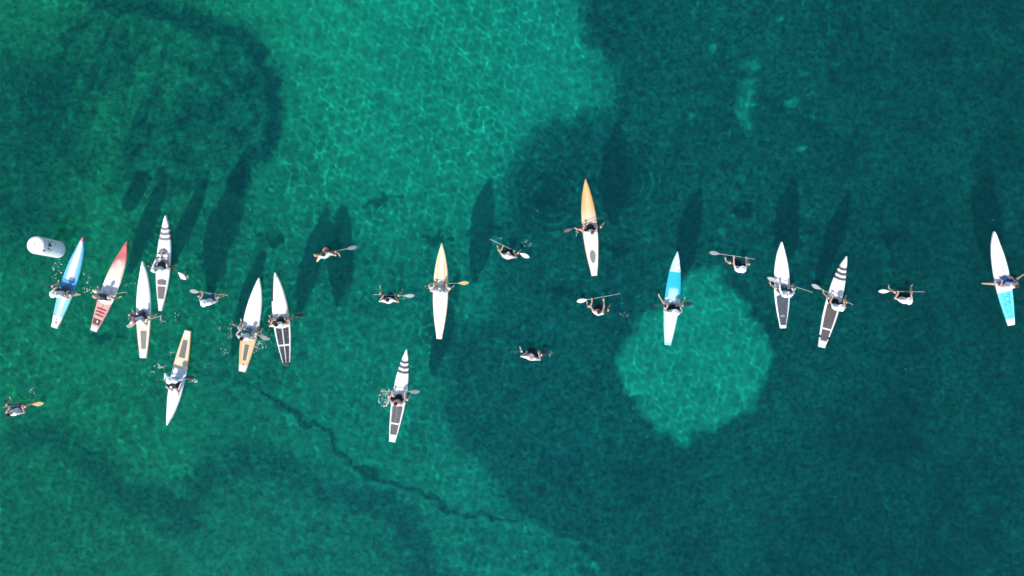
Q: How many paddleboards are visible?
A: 14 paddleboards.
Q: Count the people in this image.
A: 23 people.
